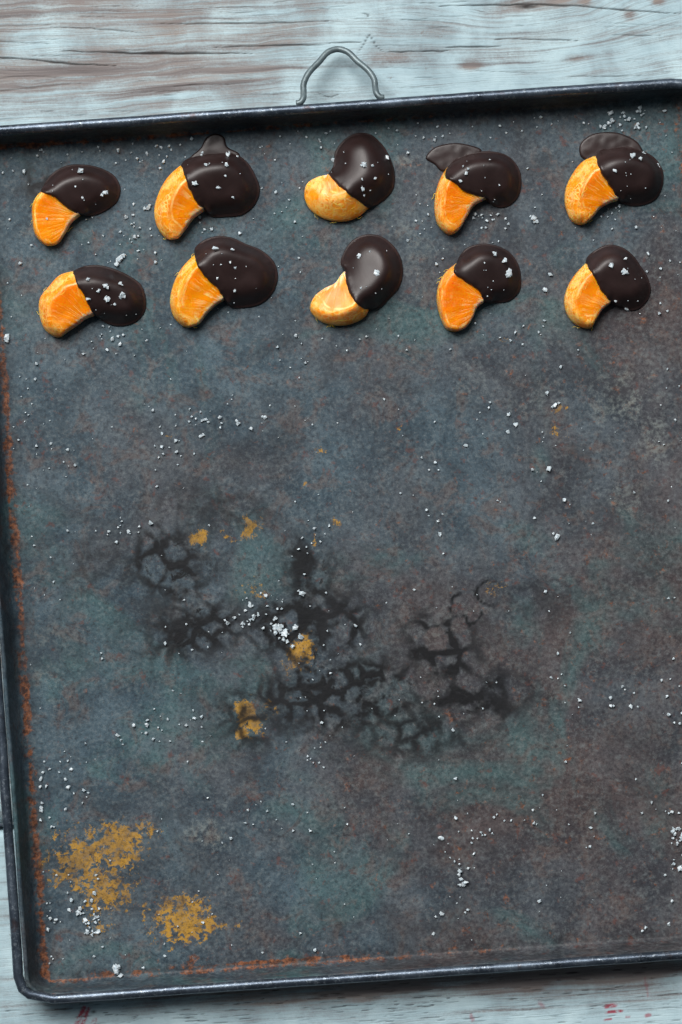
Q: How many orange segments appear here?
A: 10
